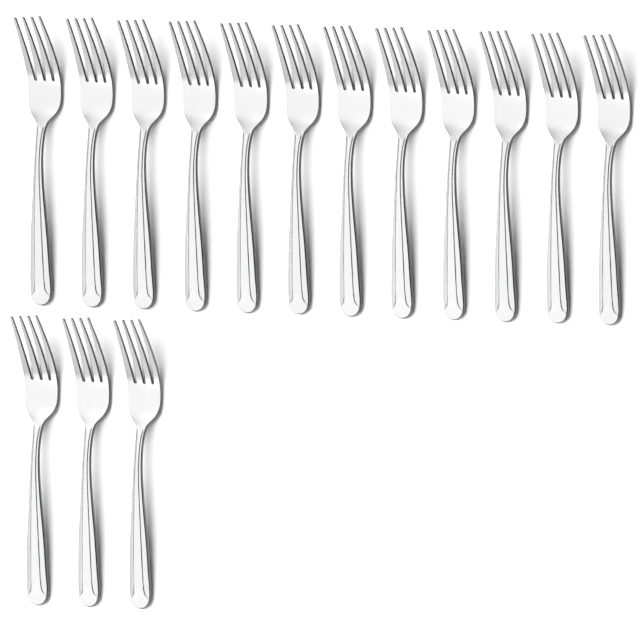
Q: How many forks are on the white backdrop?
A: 15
